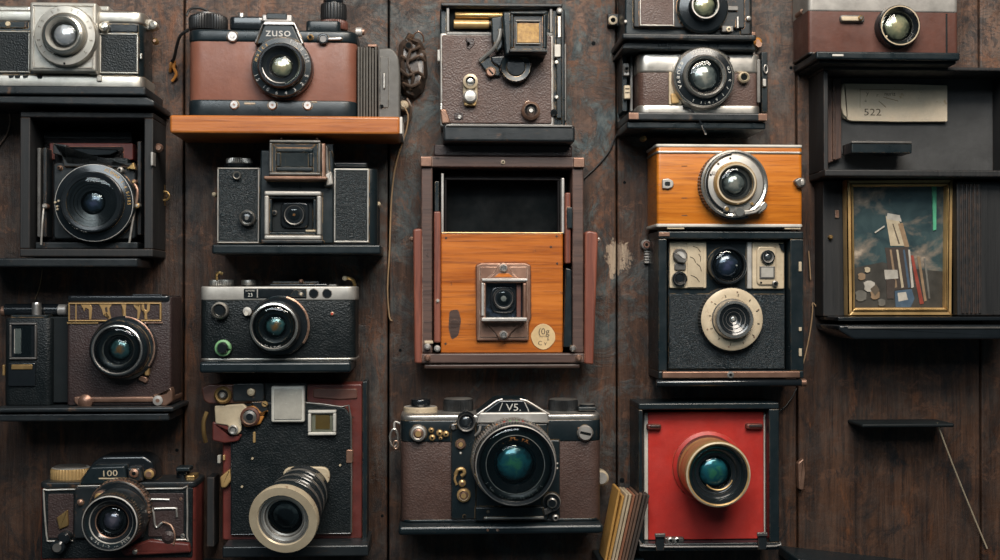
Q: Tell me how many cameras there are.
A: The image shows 17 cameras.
